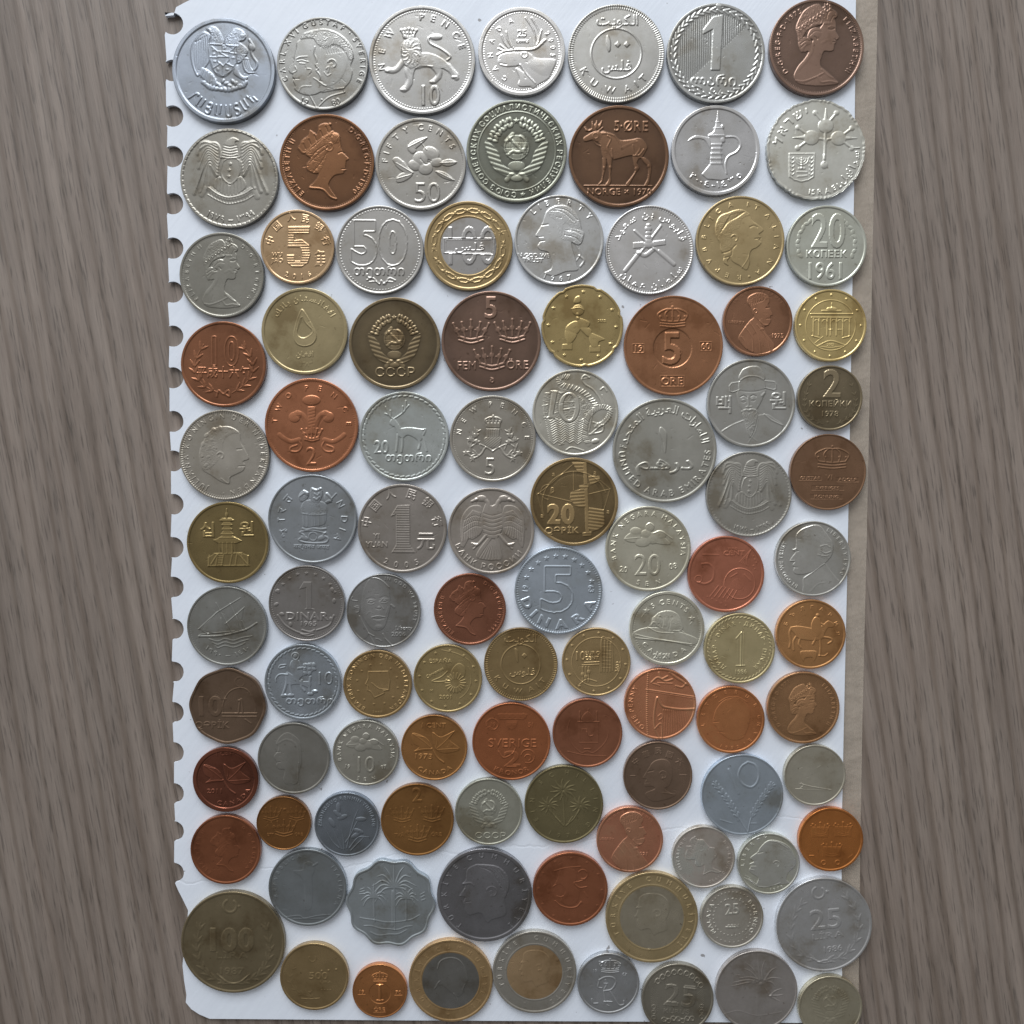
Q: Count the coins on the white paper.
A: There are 100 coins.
